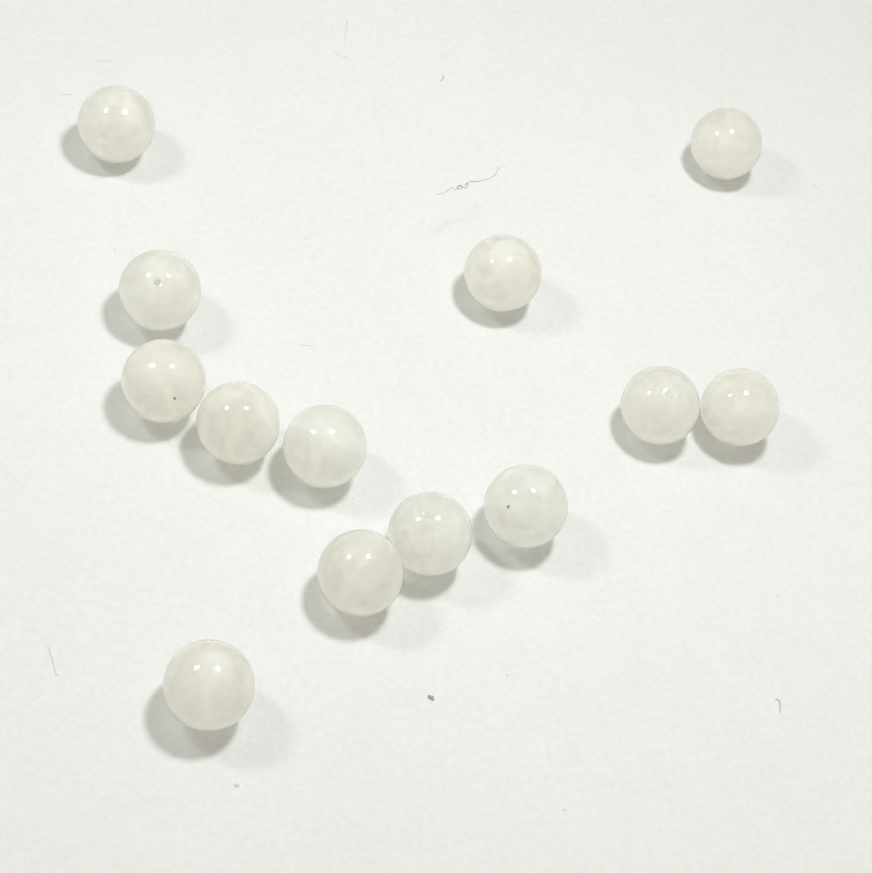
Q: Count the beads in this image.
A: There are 13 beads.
